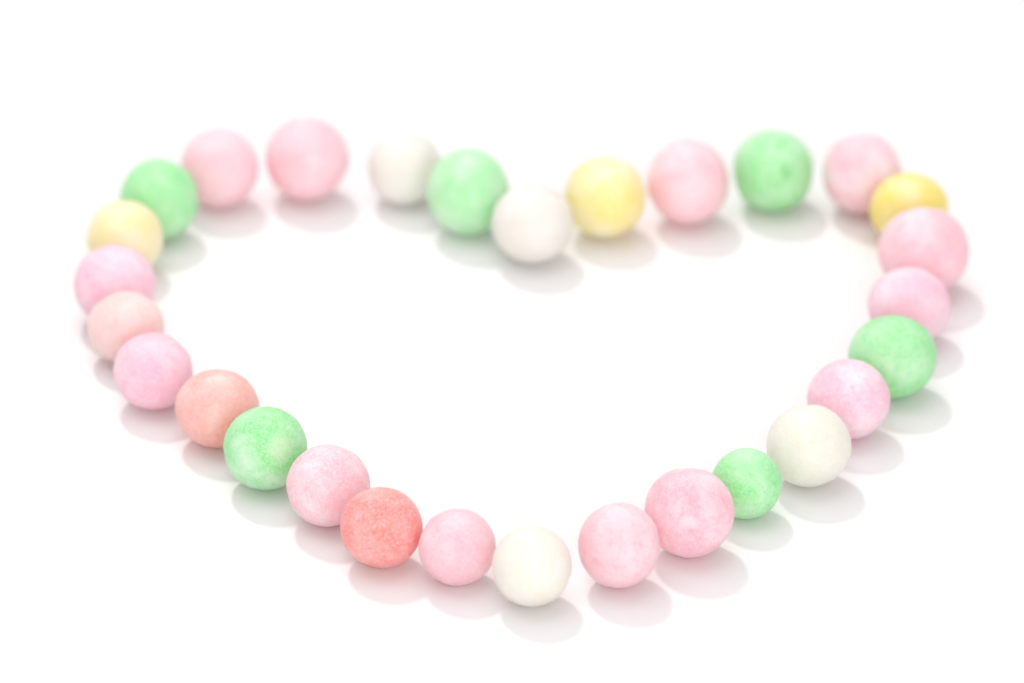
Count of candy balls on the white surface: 29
